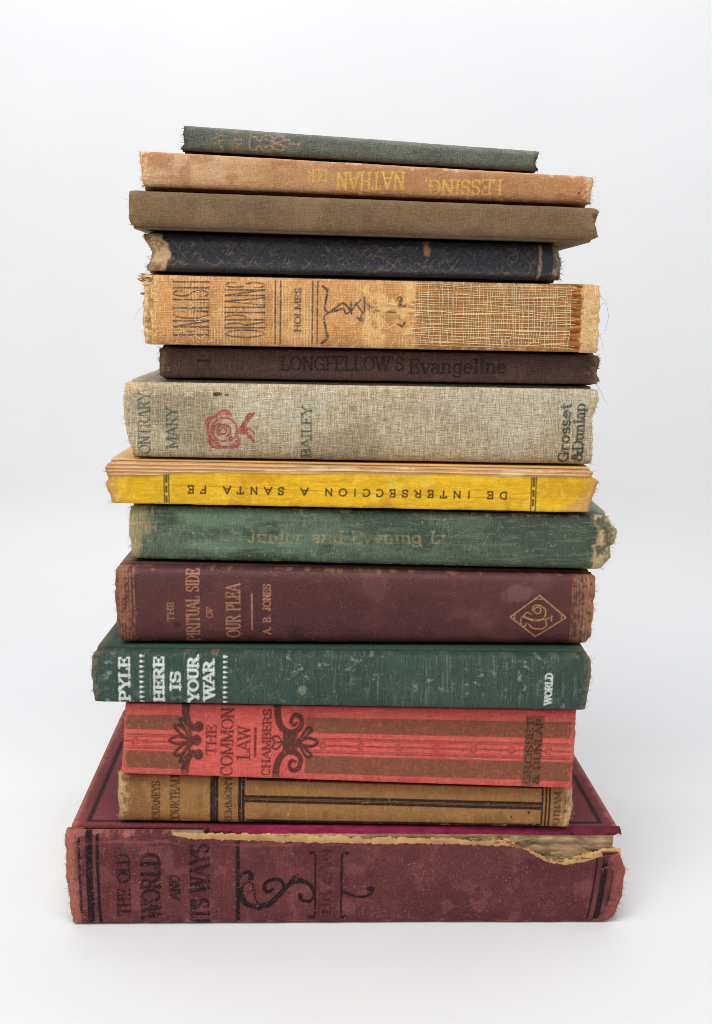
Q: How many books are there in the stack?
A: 14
